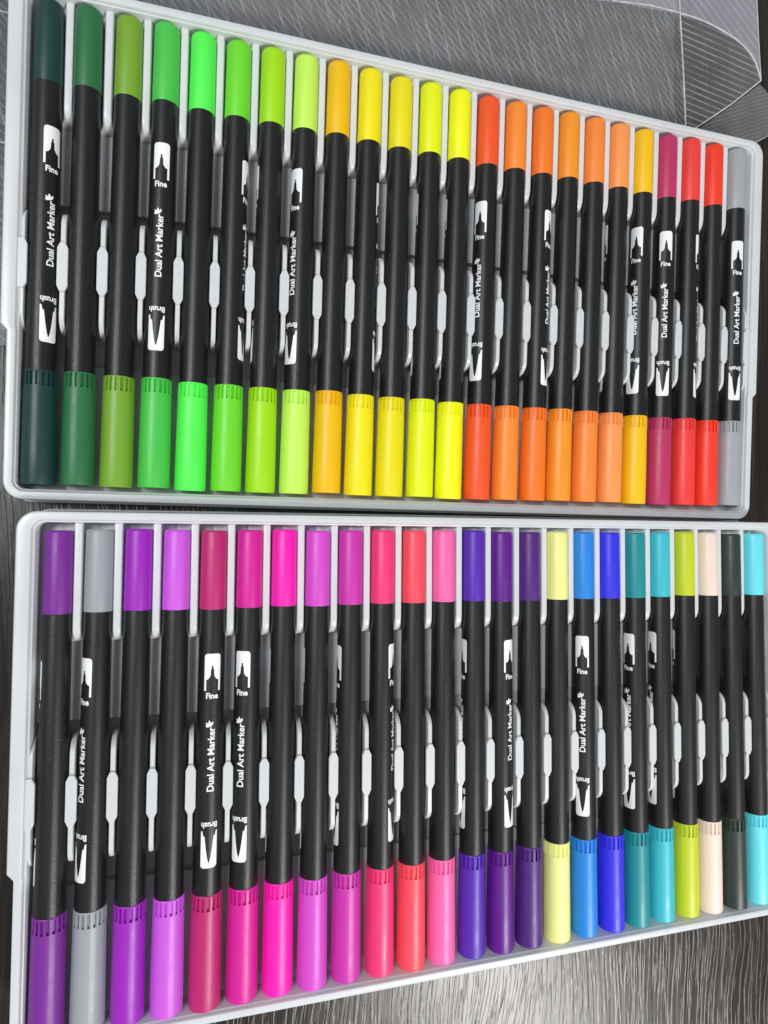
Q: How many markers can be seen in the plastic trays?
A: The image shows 48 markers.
